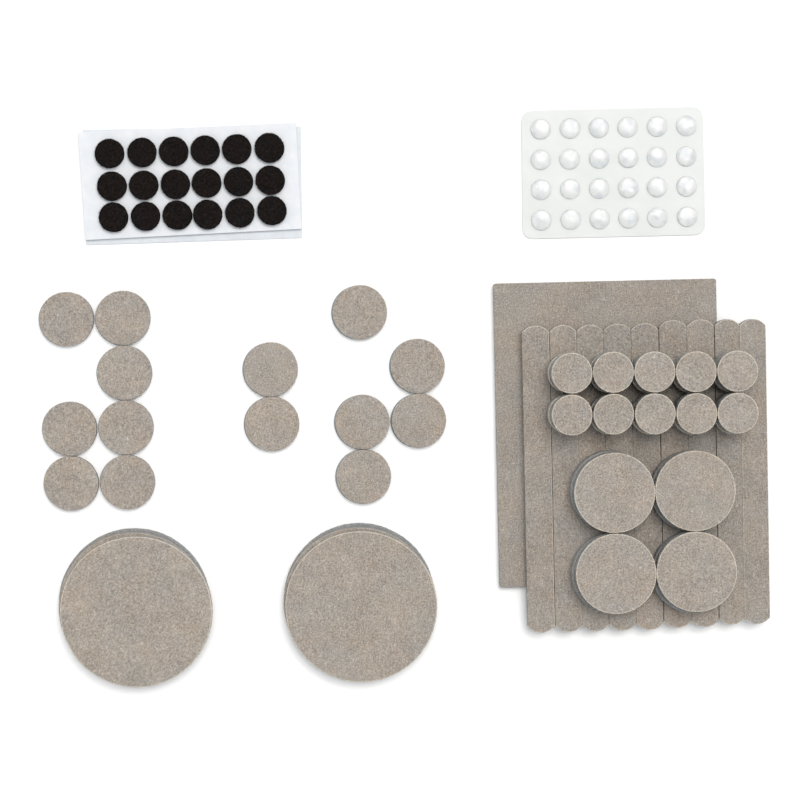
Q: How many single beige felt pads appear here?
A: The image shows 14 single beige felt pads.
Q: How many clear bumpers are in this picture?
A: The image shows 24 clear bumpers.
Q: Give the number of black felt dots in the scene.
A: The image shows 18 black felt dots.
